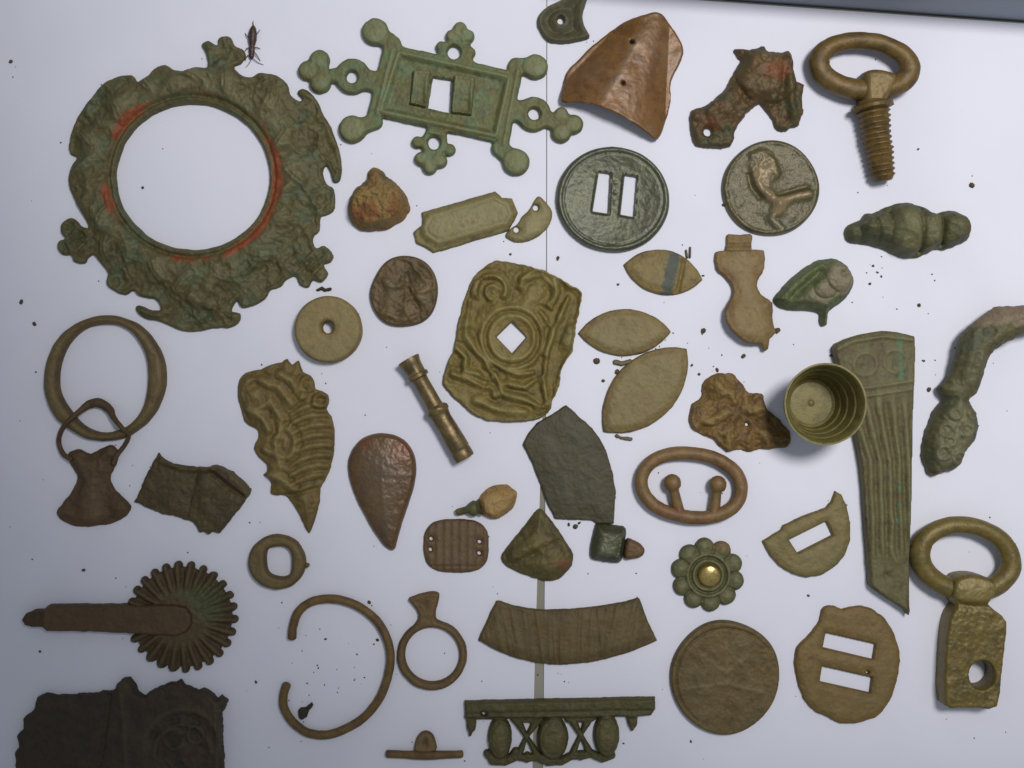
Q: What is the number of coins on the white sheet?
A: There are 3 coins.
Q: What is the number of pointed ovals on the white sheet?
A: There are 3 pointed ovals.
